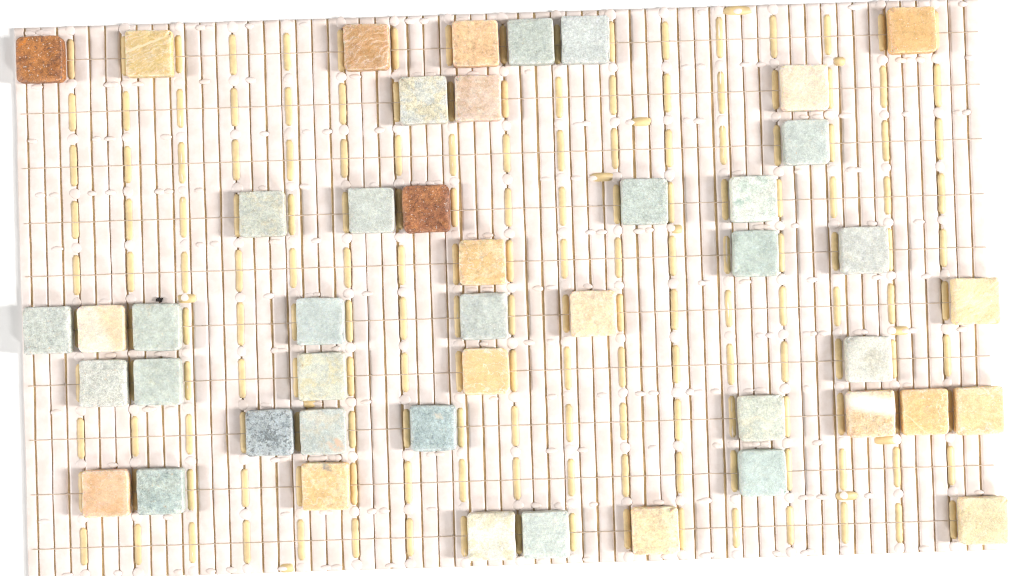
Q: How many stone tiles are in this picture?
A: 46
